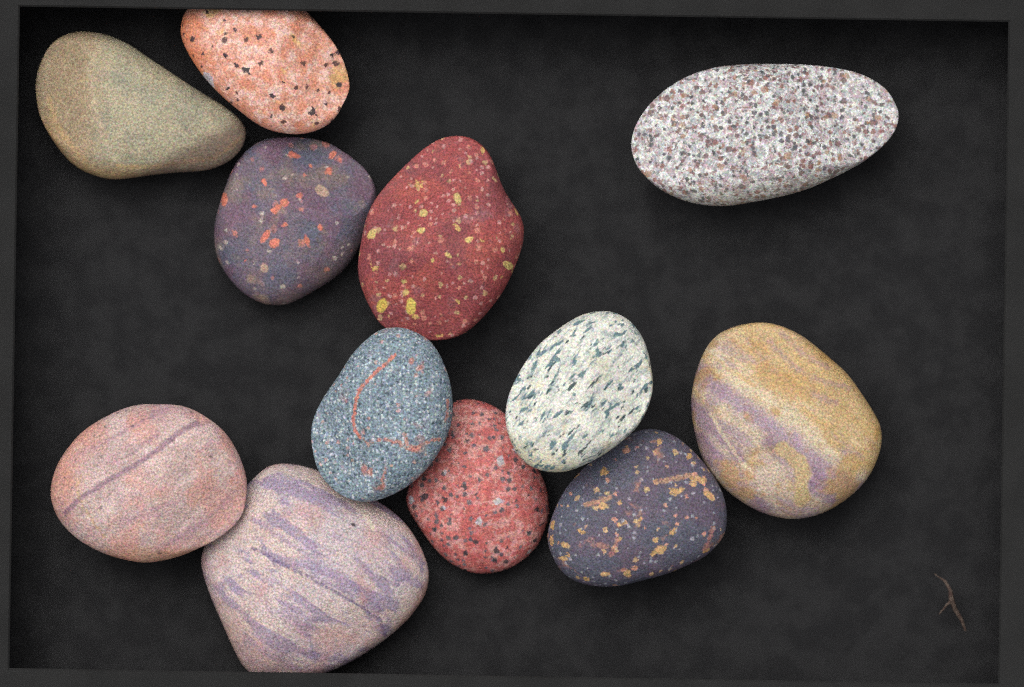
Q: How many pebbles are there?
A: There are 12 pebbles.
